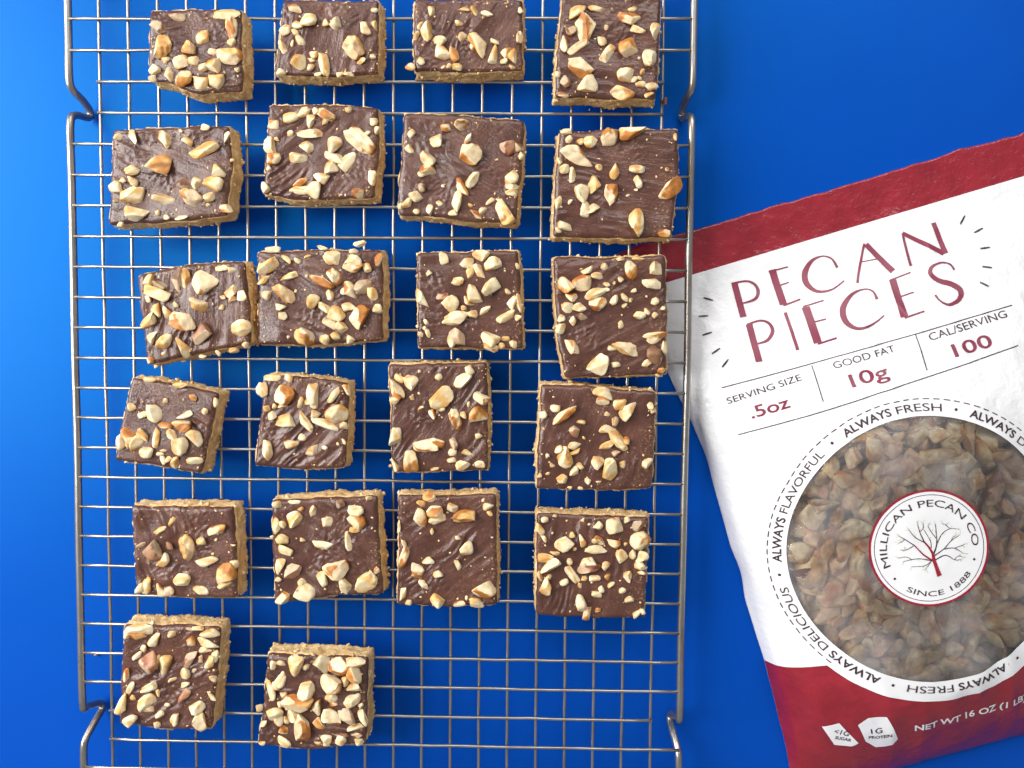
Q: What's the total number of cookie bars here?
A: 22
